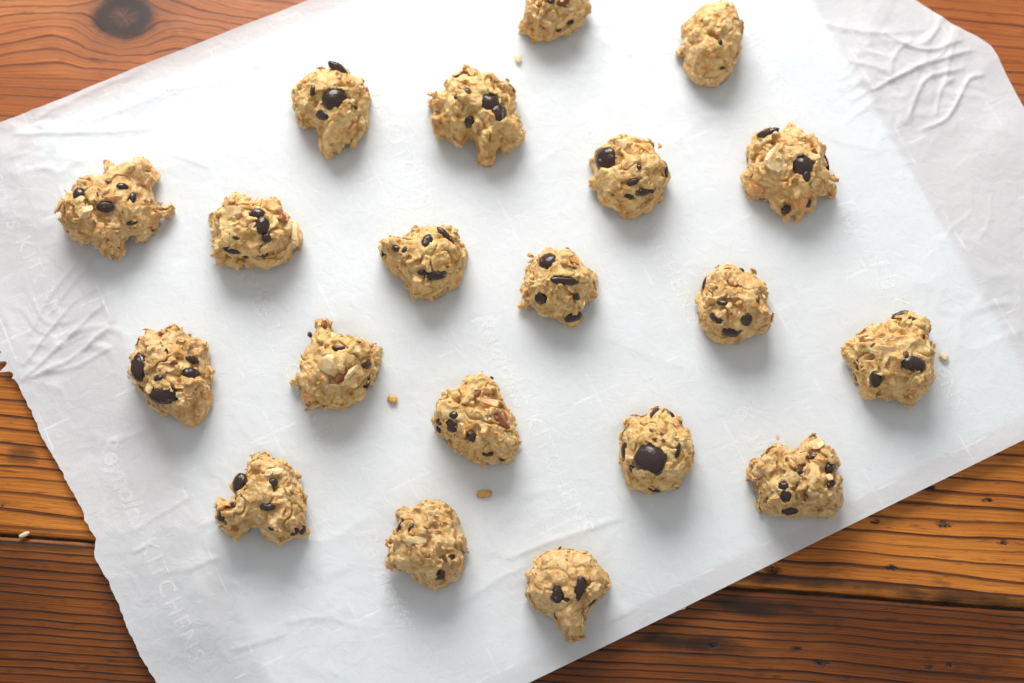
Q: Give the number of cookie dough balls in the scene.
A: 20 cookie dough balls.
